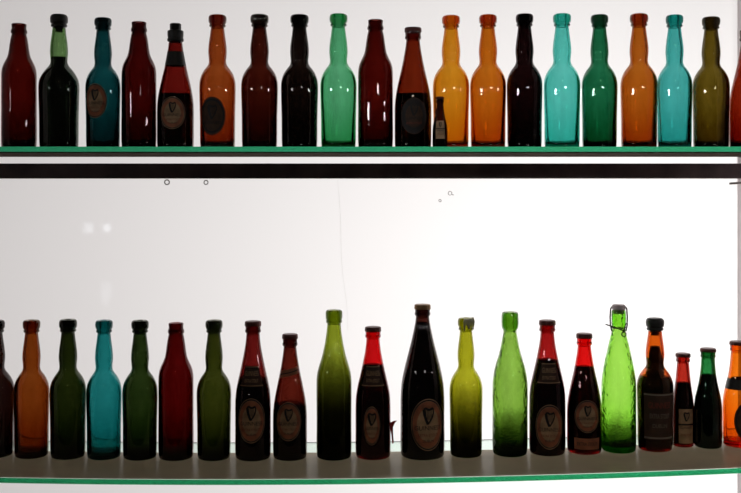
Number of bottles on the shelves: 42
